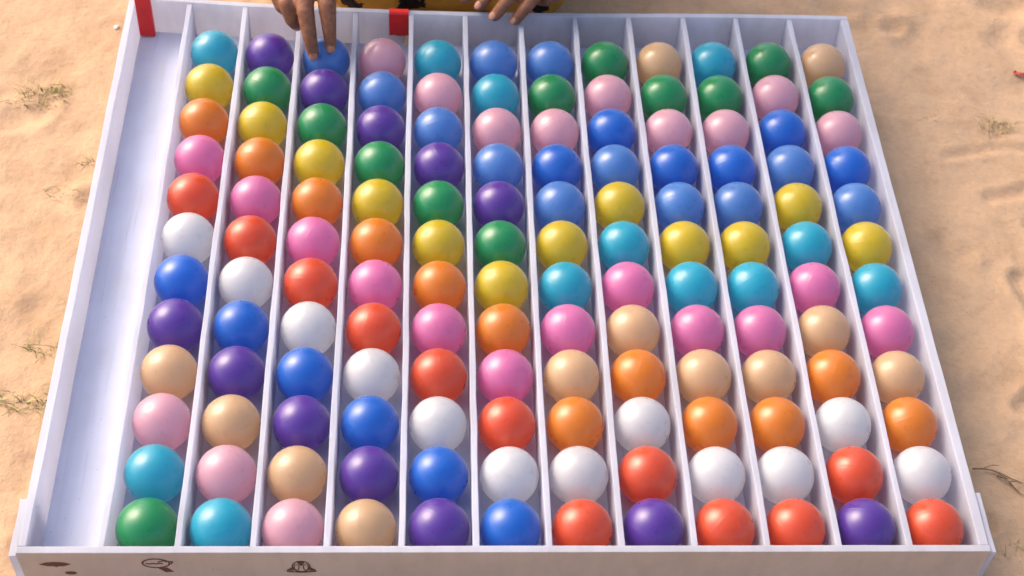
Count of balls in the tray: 144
